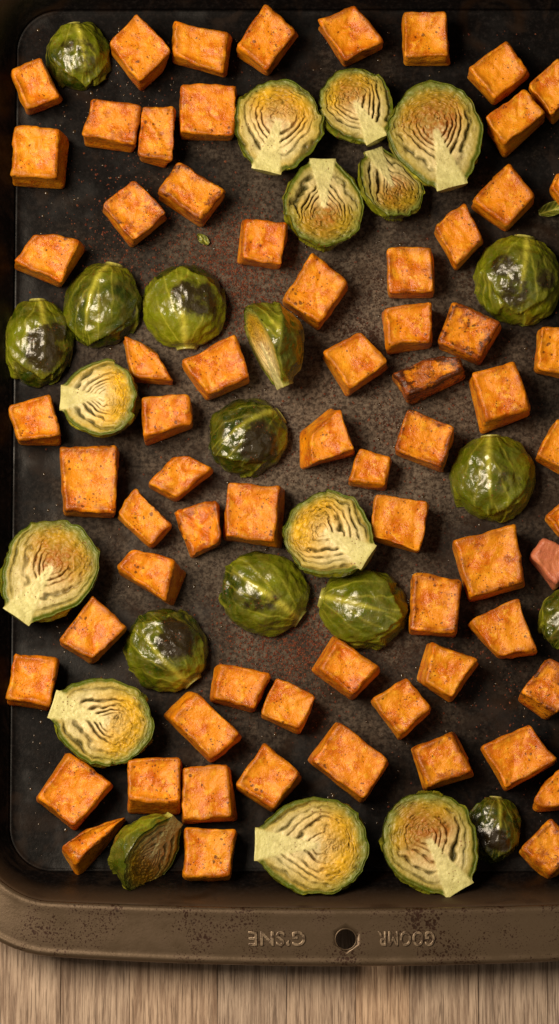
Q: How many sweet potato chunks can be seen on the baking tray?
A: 68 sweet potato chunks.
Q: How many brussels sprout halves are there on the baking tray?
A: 25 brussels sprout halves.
